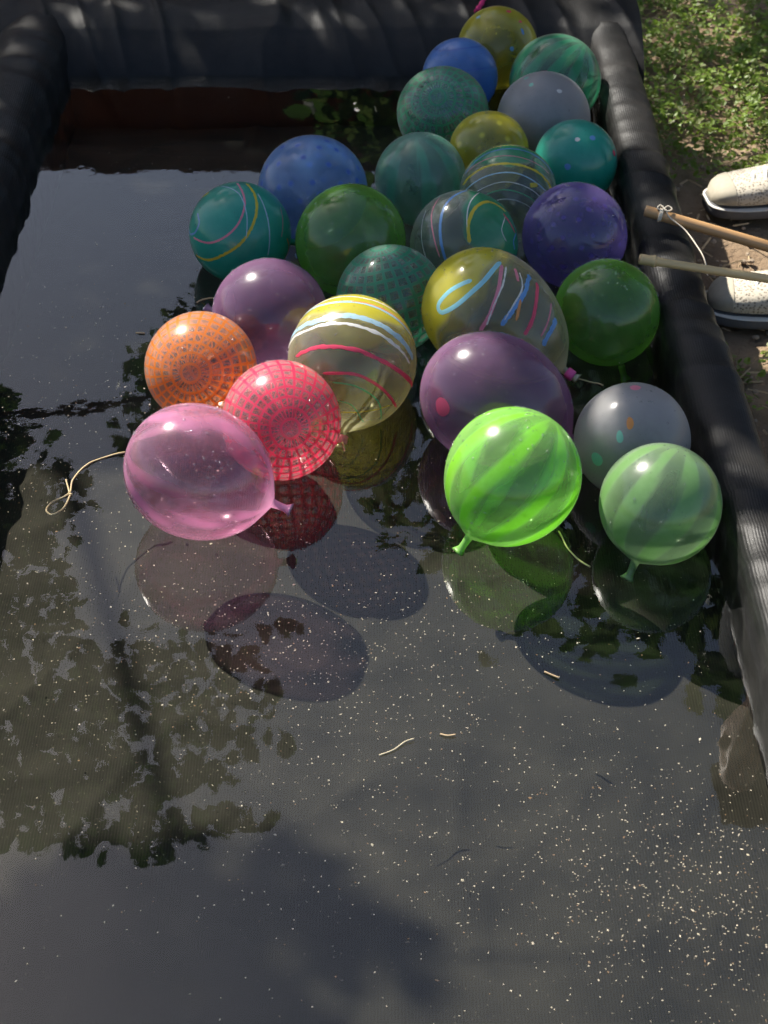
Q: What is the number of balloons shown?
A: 26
